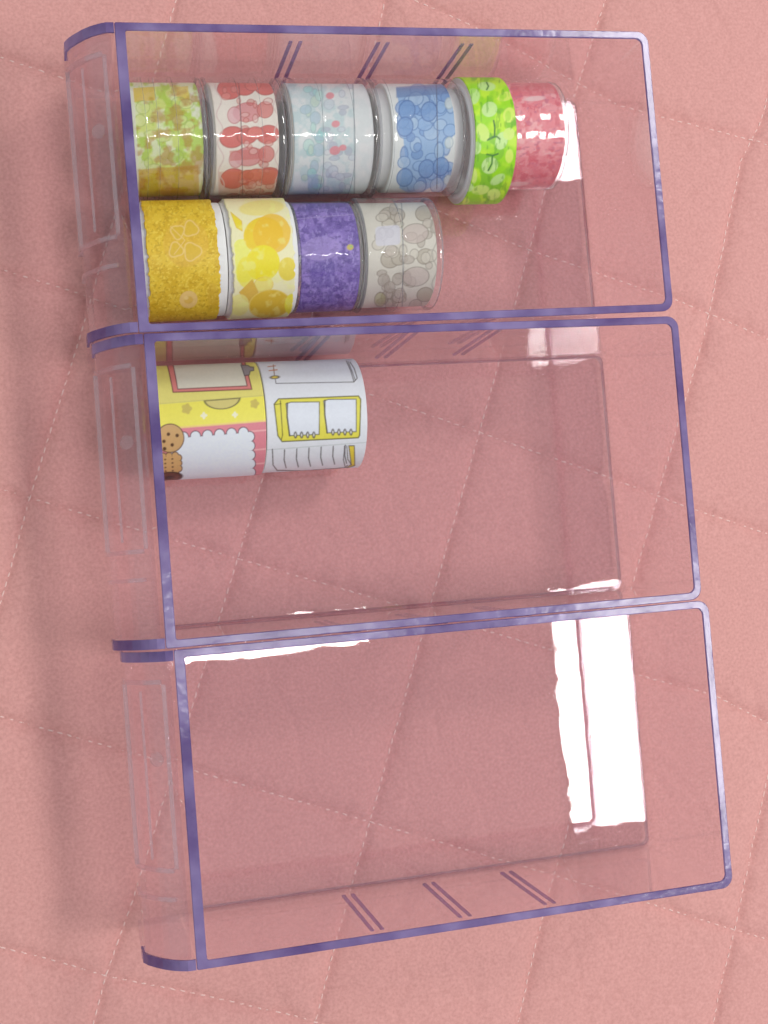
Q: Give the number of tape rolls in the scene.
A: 12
